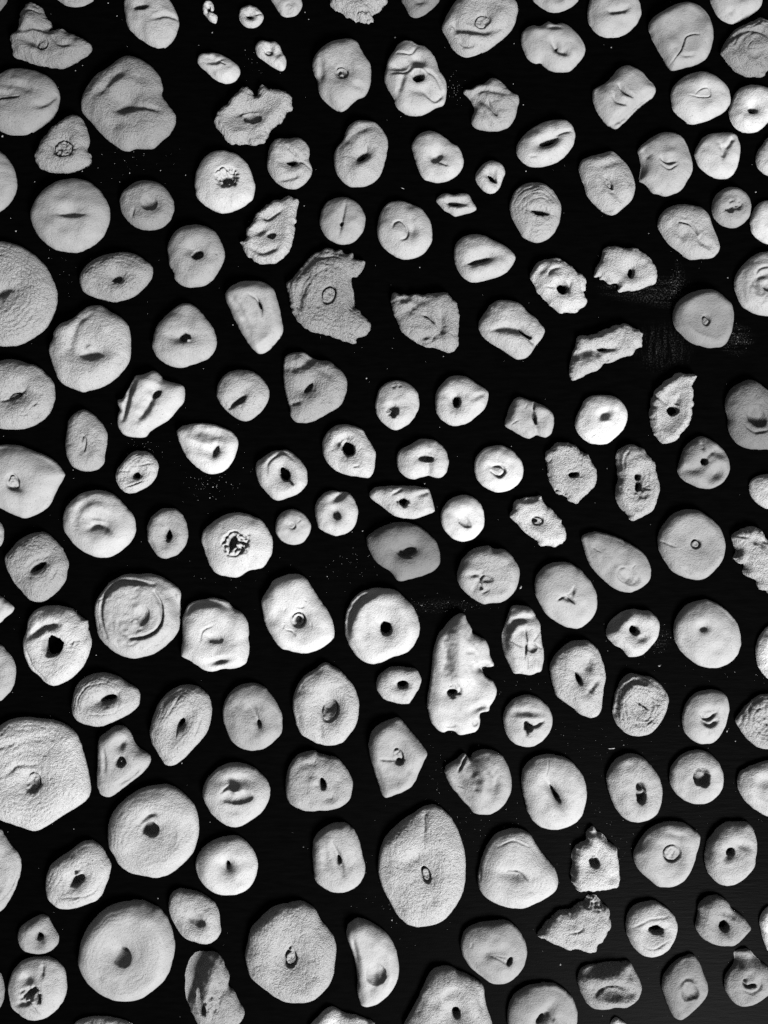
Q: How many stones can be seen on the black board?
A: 165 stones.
